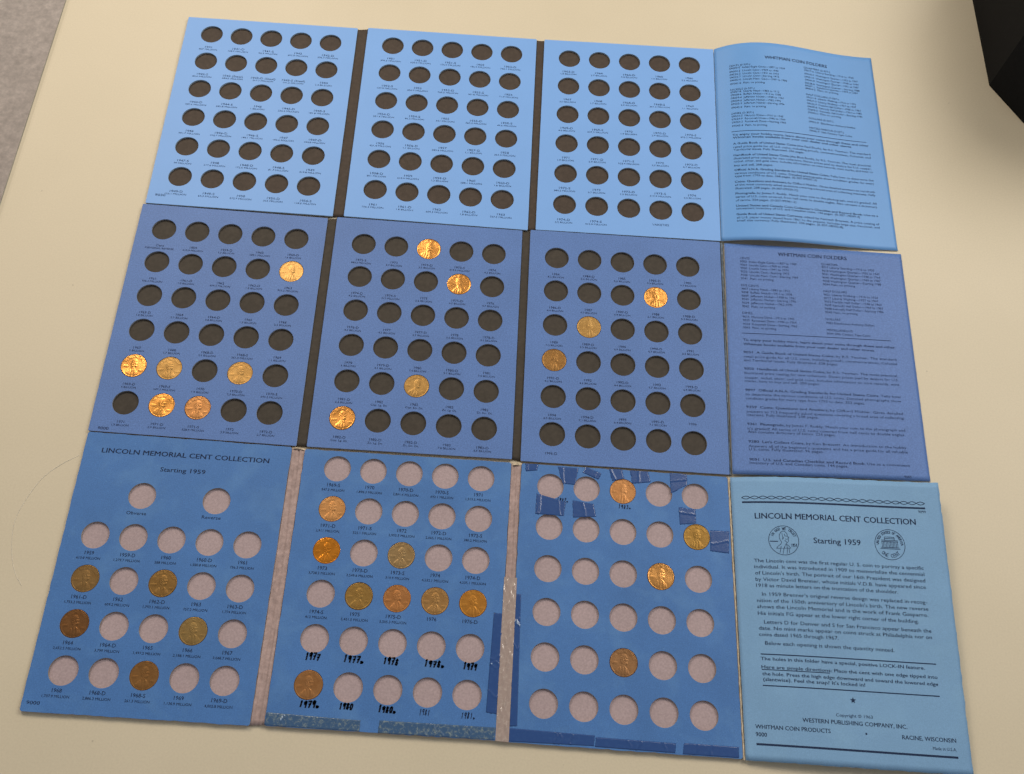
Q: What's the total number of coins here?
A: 30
